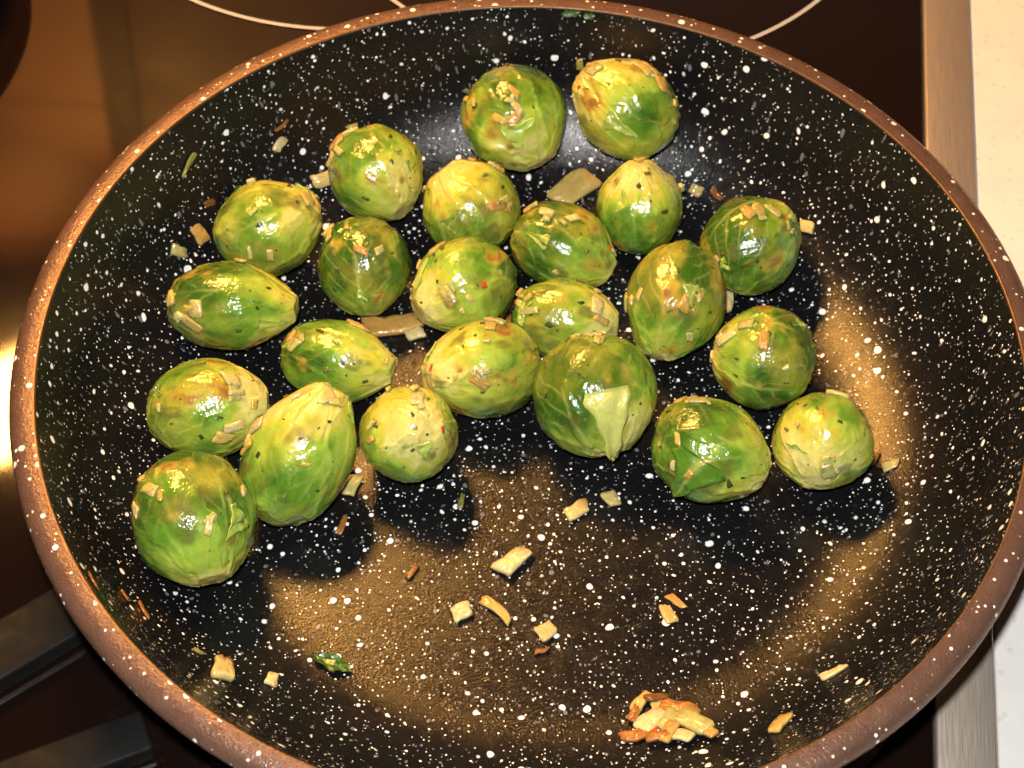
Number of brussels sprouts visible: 23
